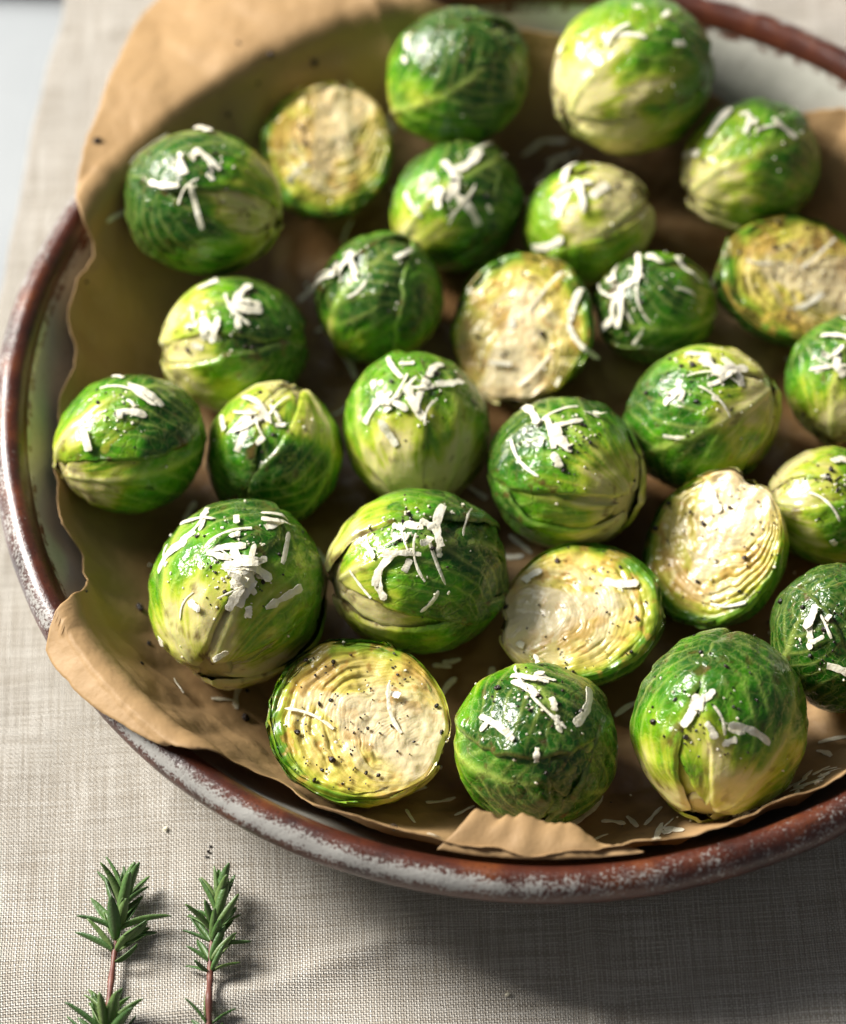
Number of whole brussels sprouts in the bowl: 21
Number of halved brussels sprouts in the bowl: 6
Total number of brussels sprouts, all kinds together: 27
